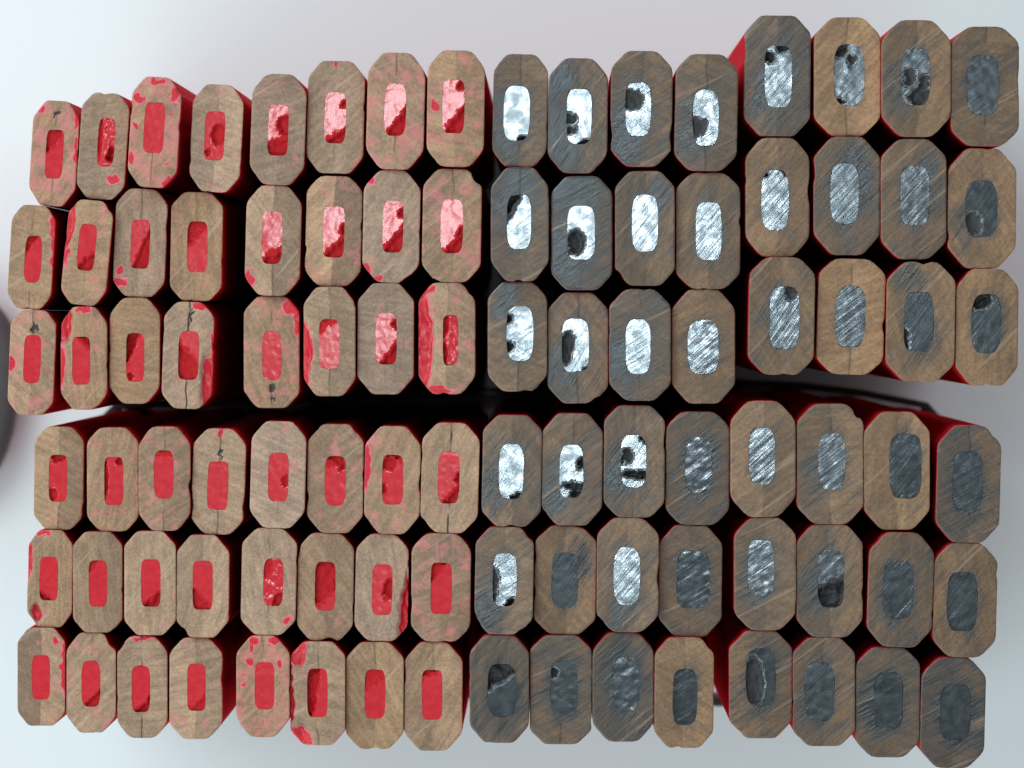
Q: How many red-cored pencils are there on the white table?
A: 48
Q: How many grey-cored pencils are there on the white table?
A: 48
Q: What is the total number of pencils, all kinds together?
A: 96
